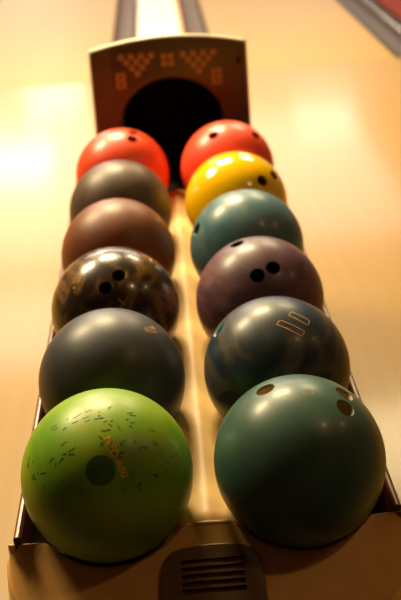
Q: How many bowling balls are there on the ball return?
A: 12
